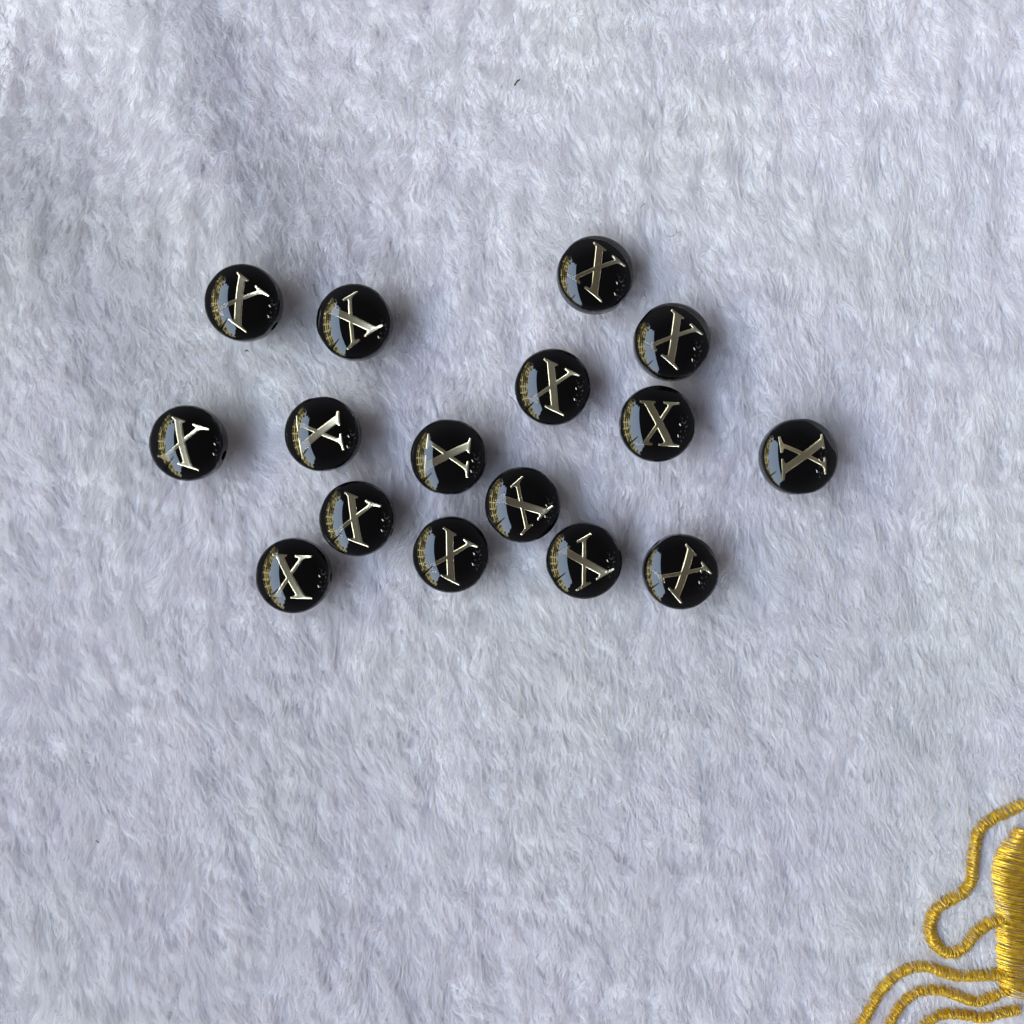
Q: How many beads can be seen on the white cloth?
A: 16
